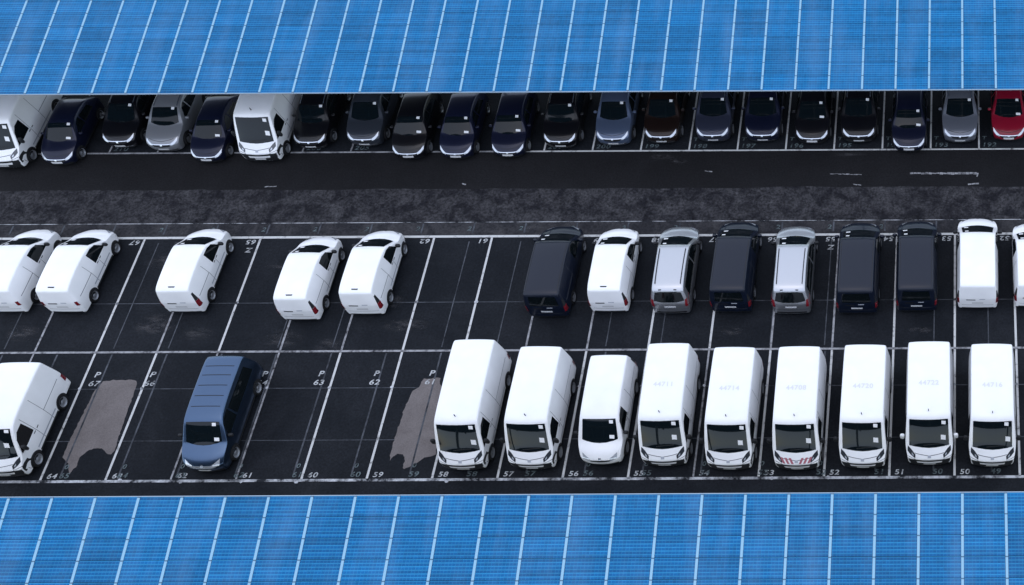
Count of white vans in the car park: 20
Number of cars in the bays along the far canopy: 19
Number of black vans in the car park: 4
